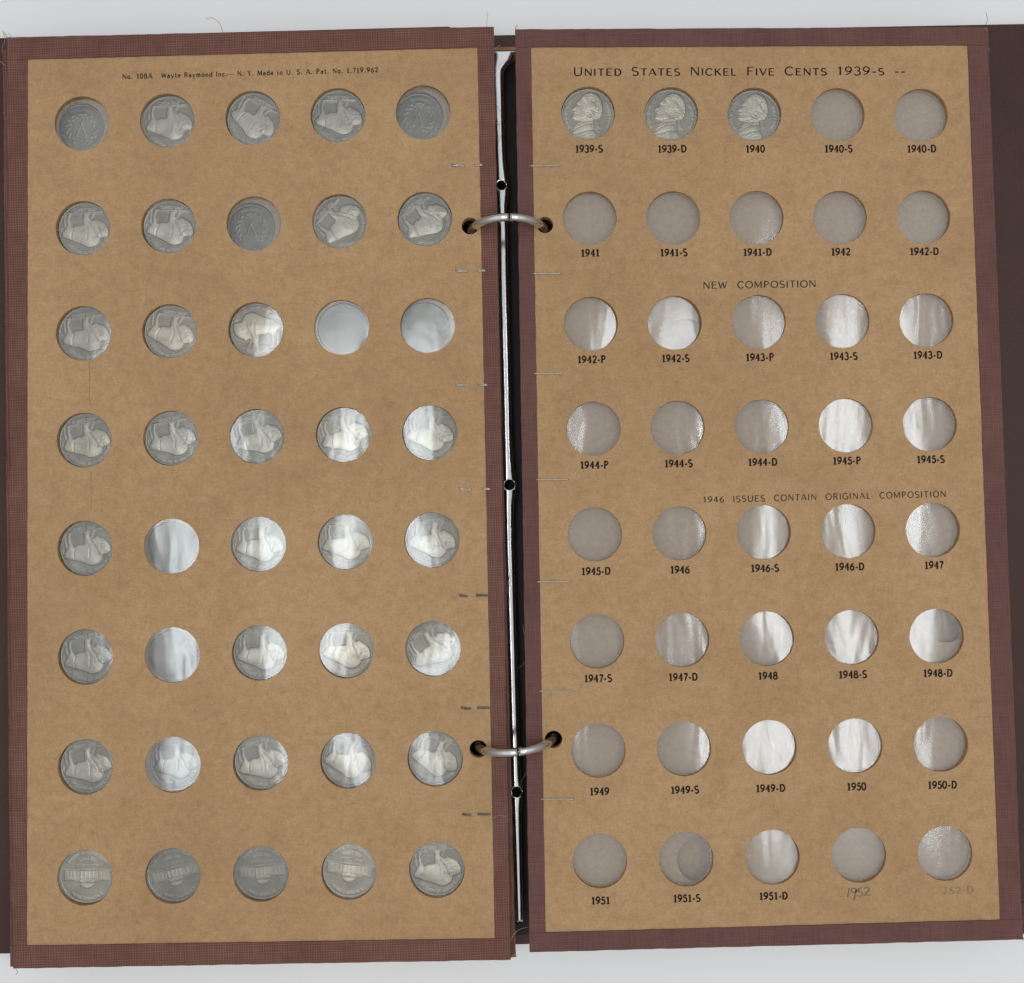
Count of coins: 43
